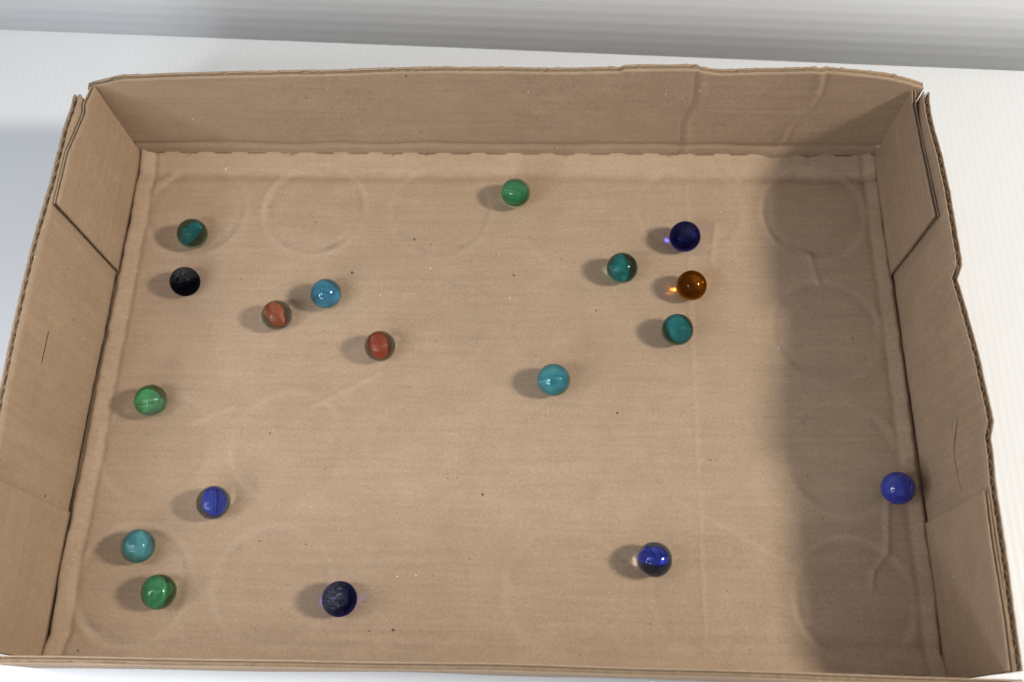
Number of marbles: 18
